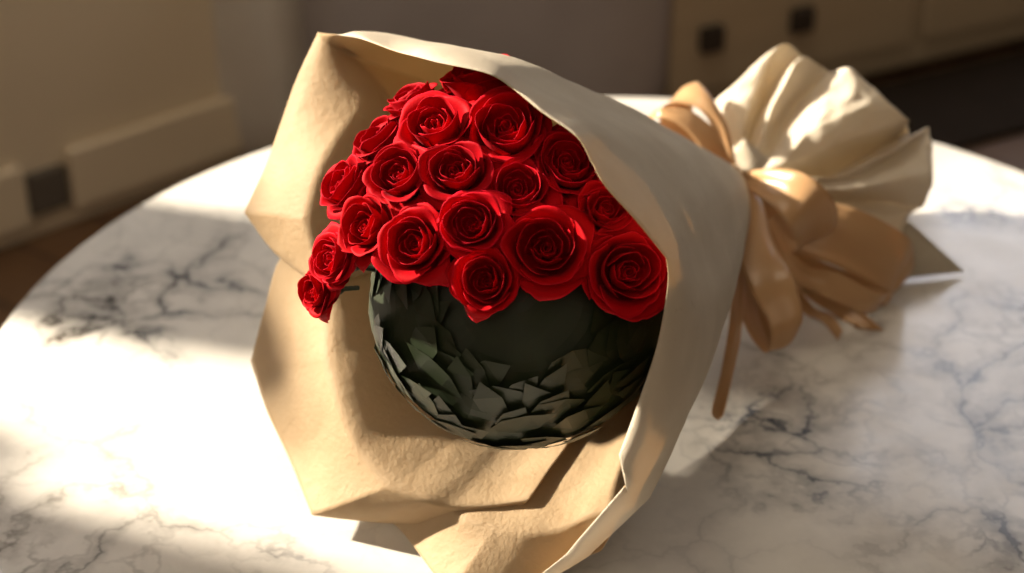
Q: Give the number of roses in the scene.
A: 19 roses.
